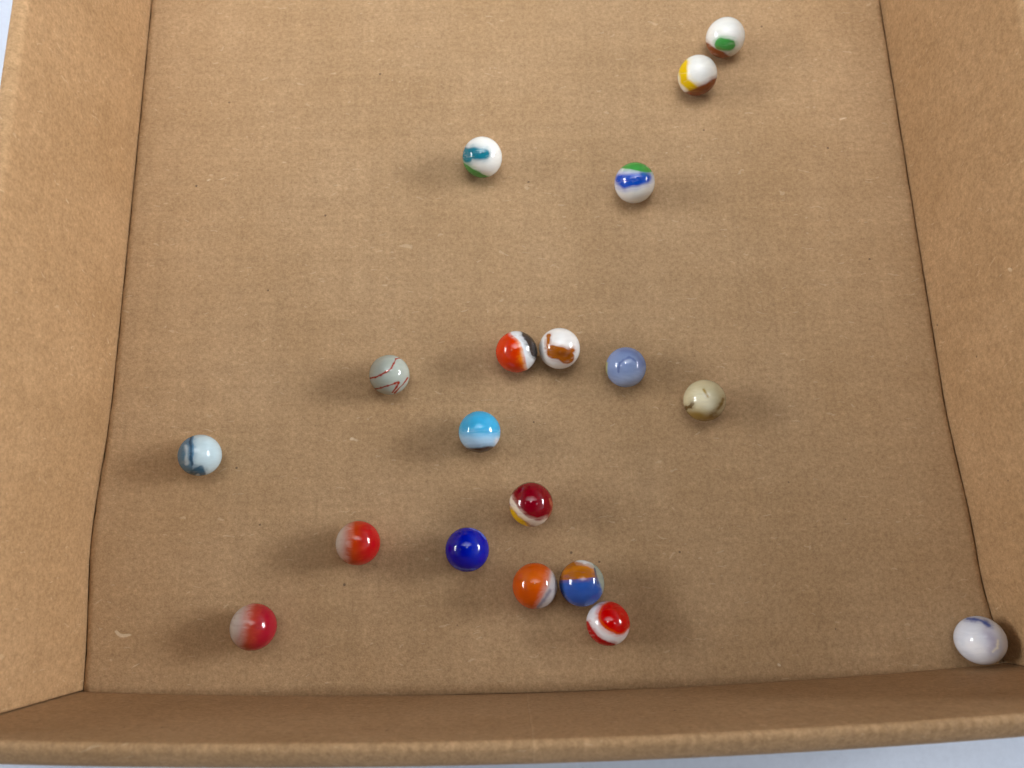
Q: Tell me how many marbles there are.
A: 19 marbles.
